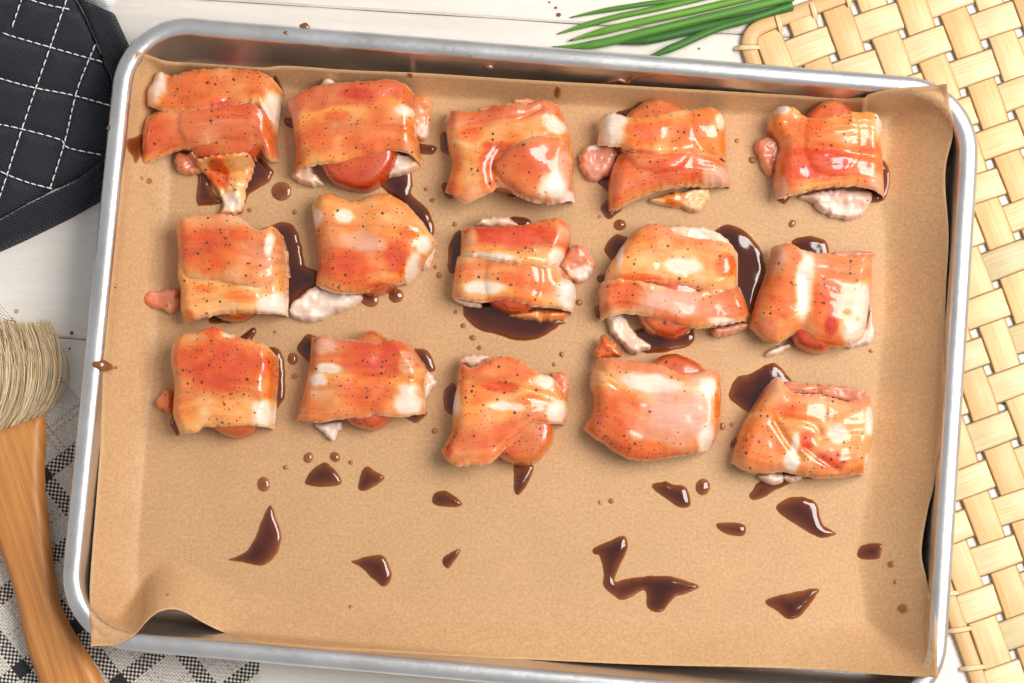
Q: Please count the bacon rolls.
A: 15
